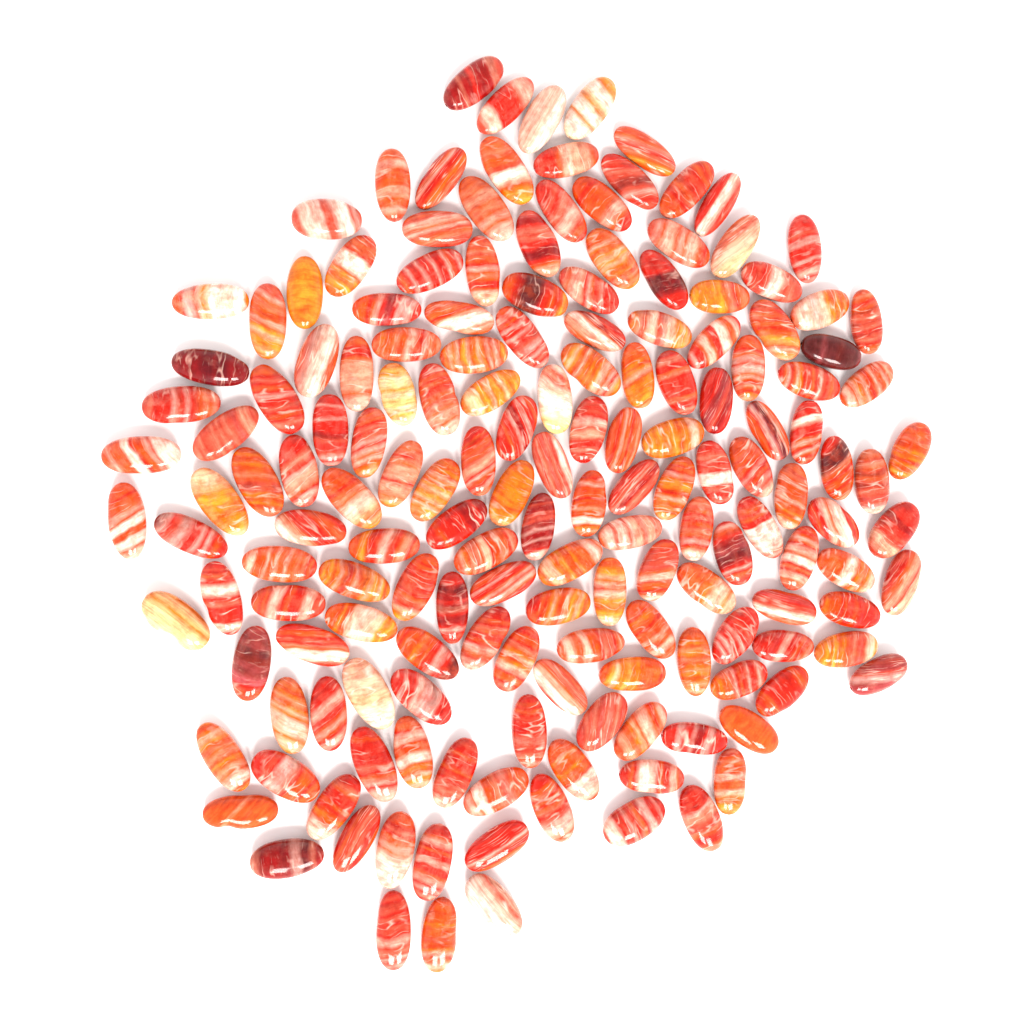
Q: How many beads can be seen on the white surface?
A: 168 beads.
